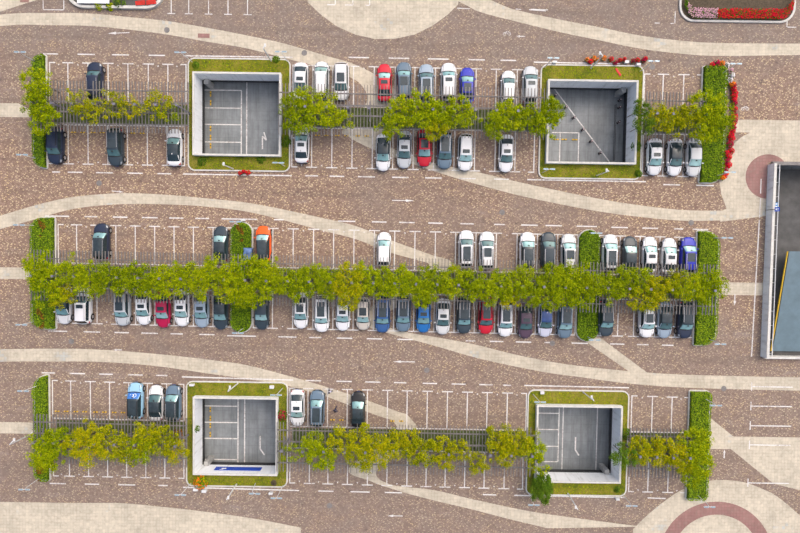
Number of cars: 71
